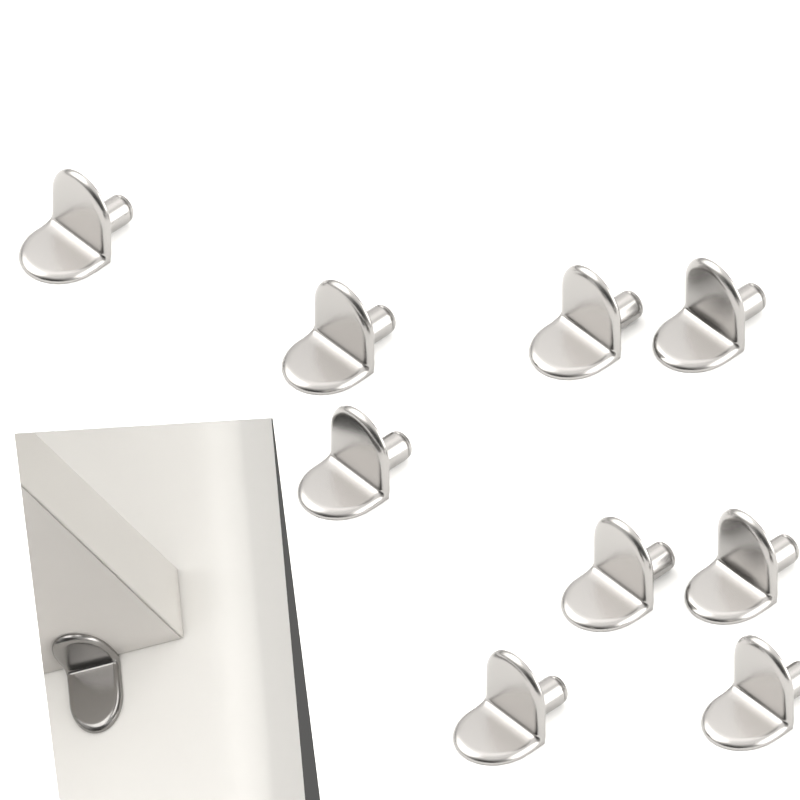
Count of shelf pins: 10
